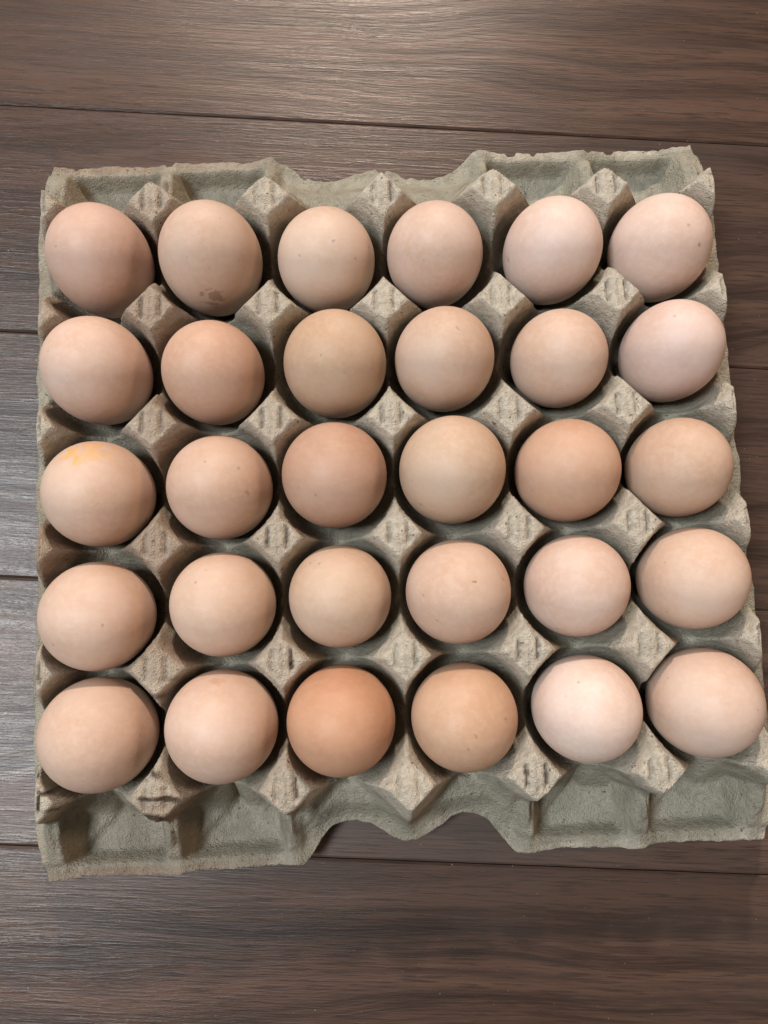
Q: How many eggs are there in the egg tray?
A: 30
